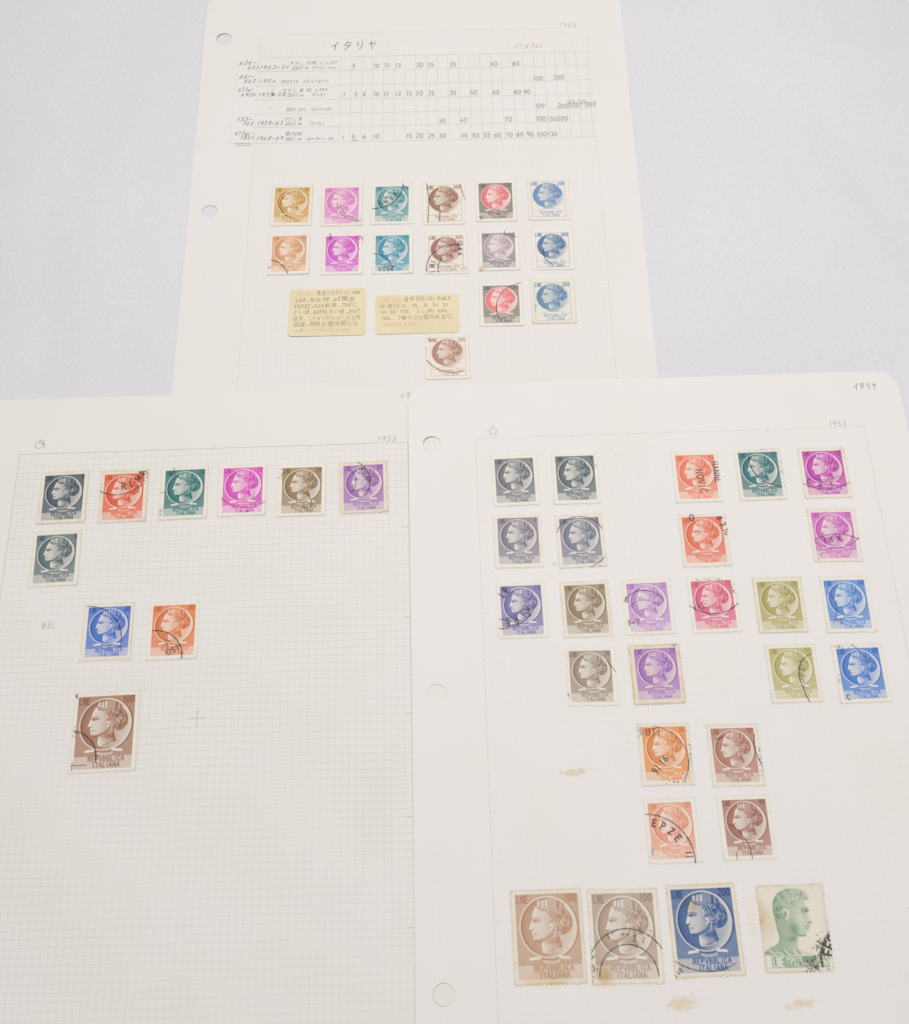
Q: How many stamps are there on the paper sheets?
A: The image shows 52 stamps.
